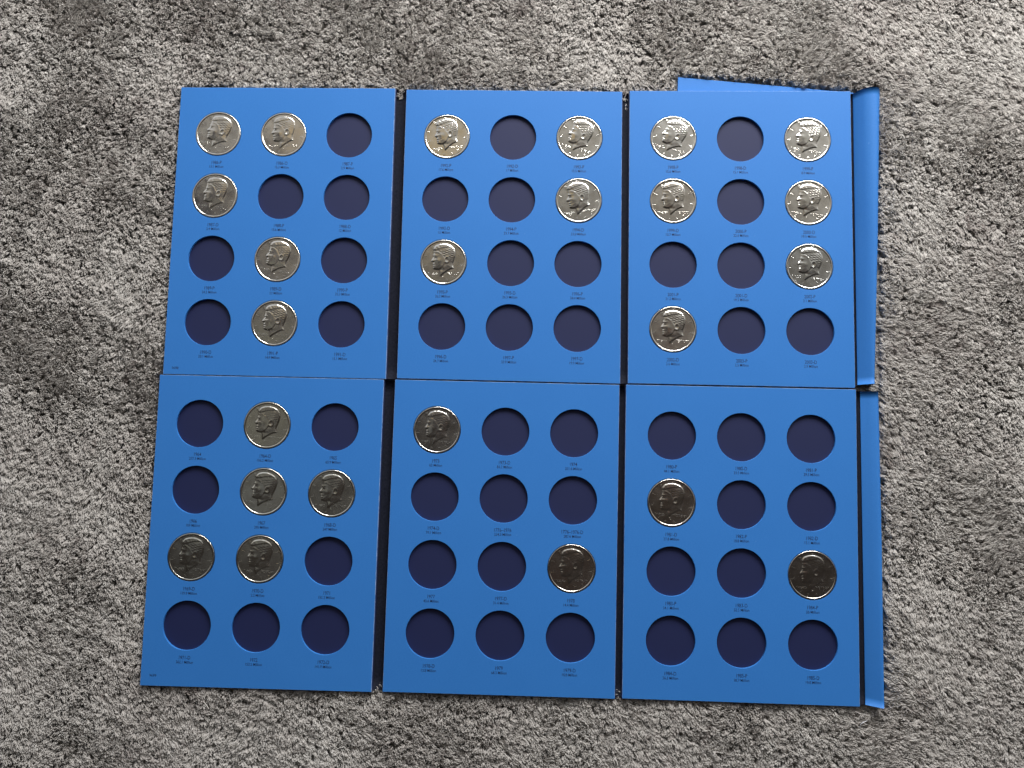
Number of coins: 24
